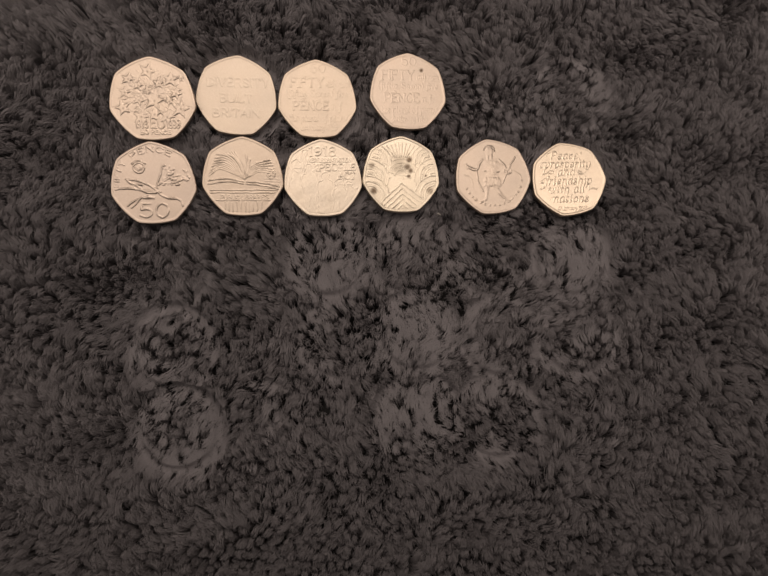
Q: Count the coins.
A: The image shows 10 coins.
